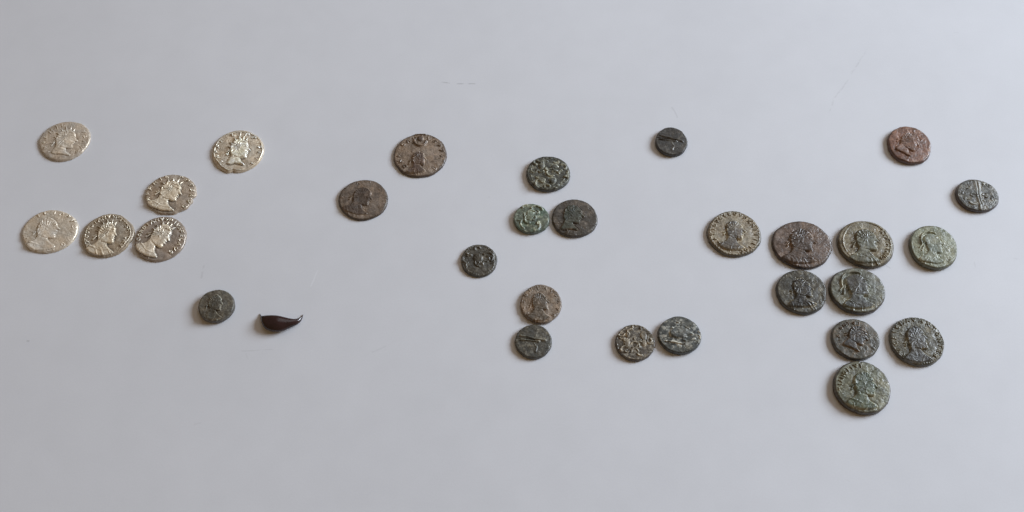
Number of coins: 29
